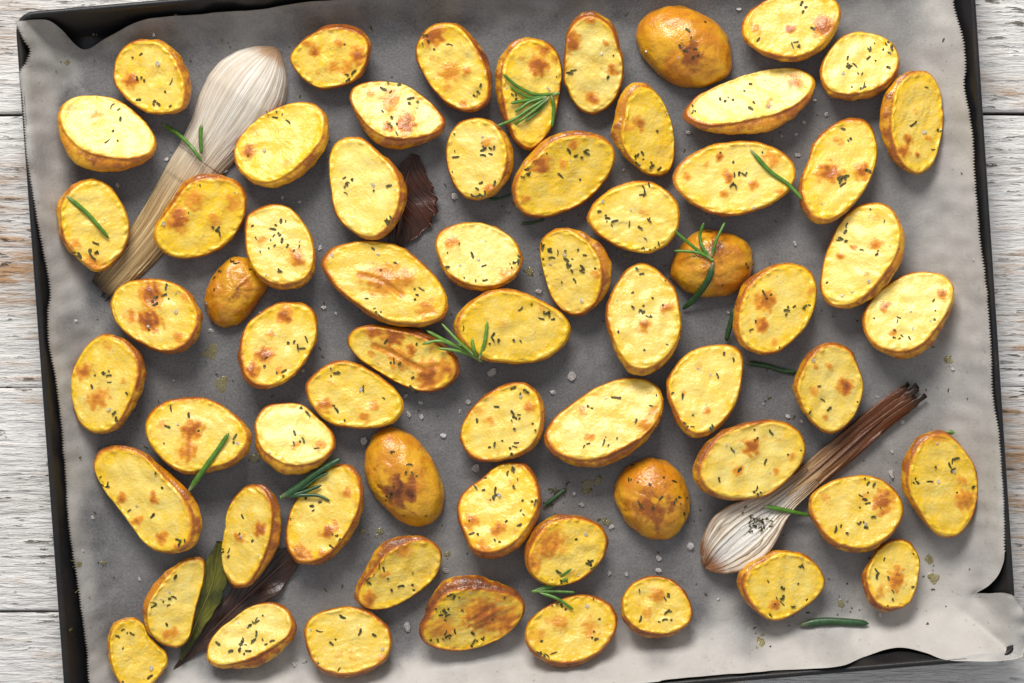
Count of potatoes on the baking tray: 64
